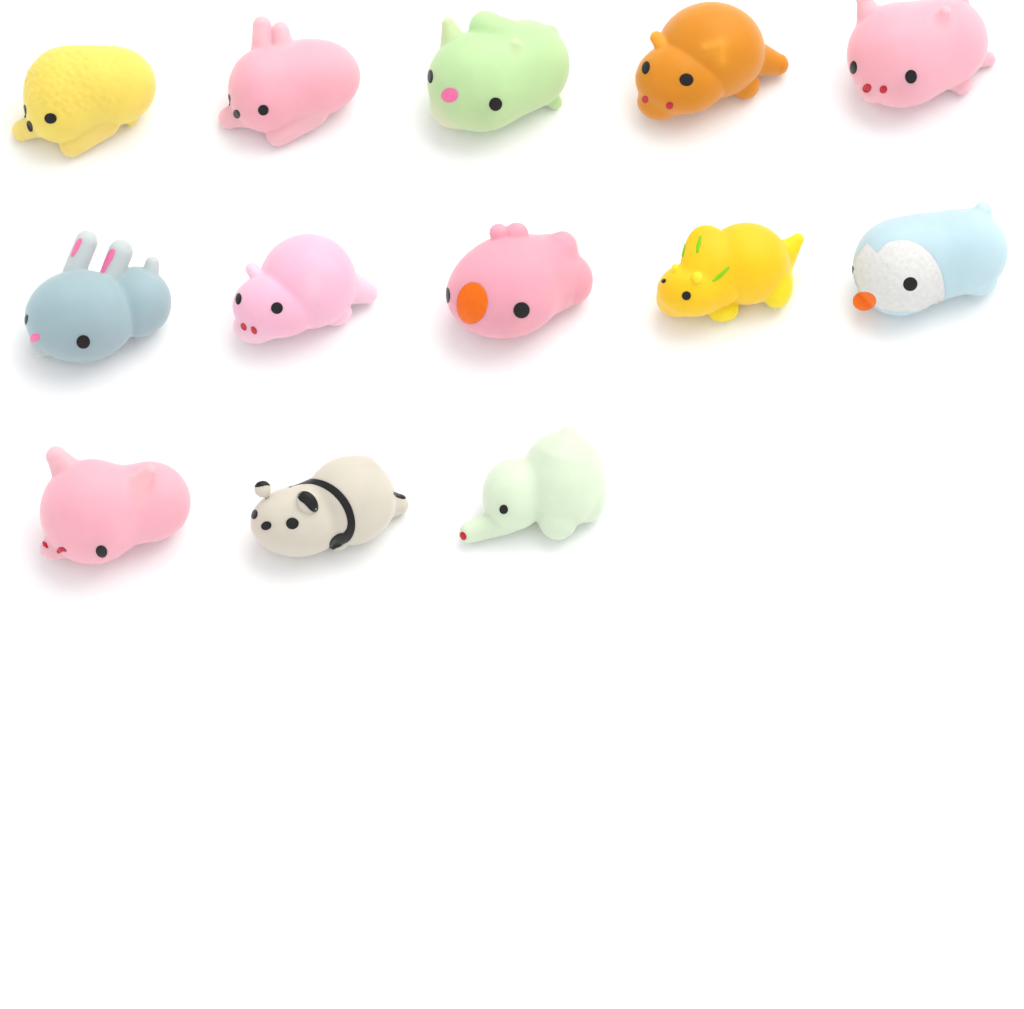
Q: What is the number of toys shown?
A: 13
